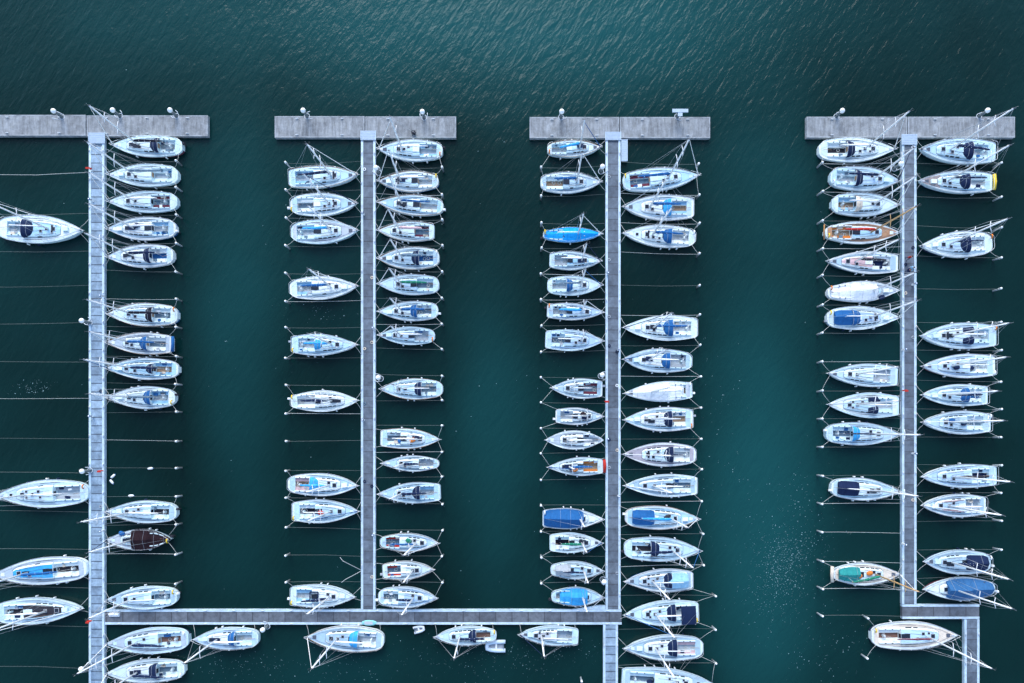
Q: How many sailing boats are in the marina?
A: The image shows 100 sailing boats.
